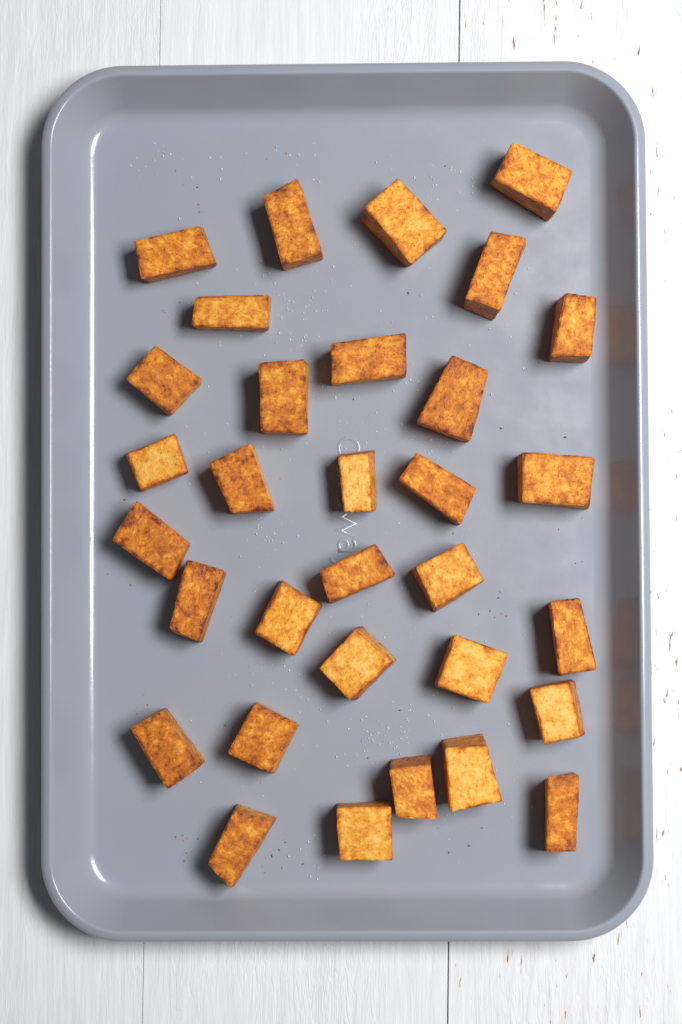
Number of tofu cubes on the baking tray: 32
